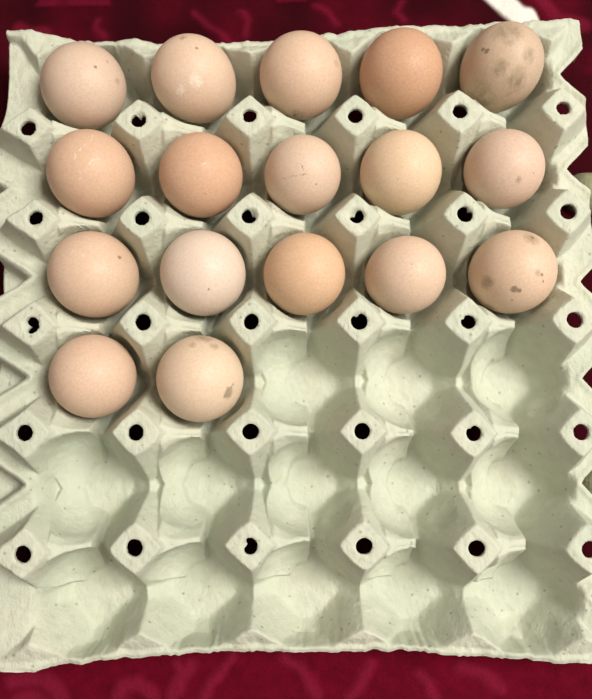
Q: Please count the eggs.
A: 17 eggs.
